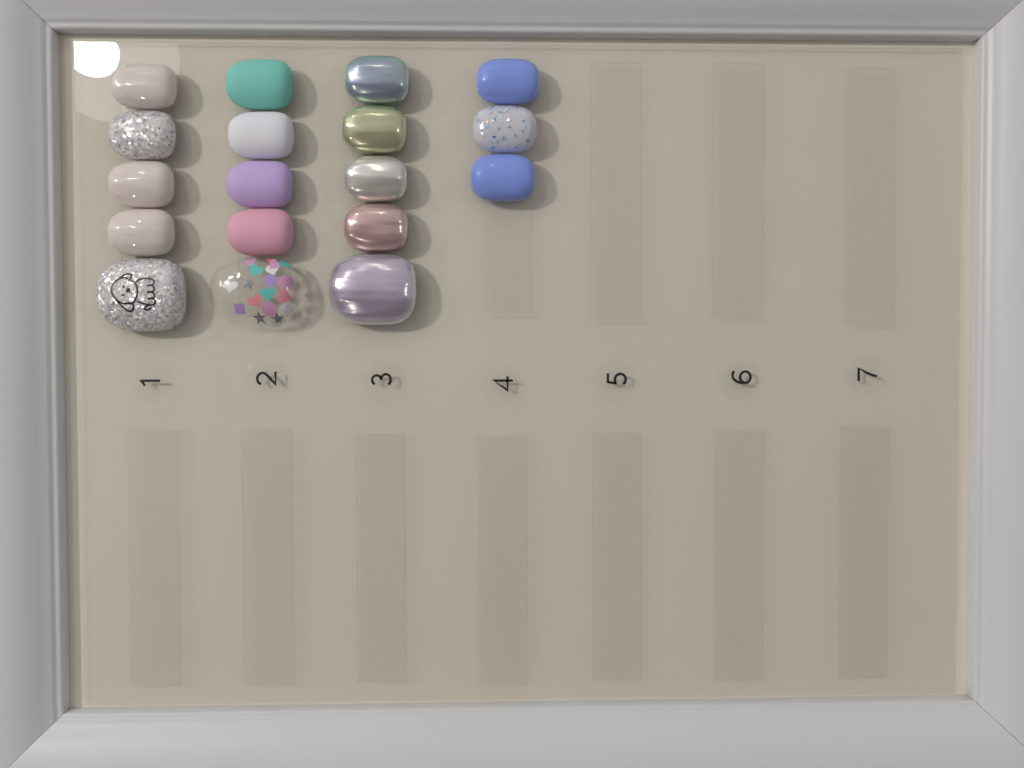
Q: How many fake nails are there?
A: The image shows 18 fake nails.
